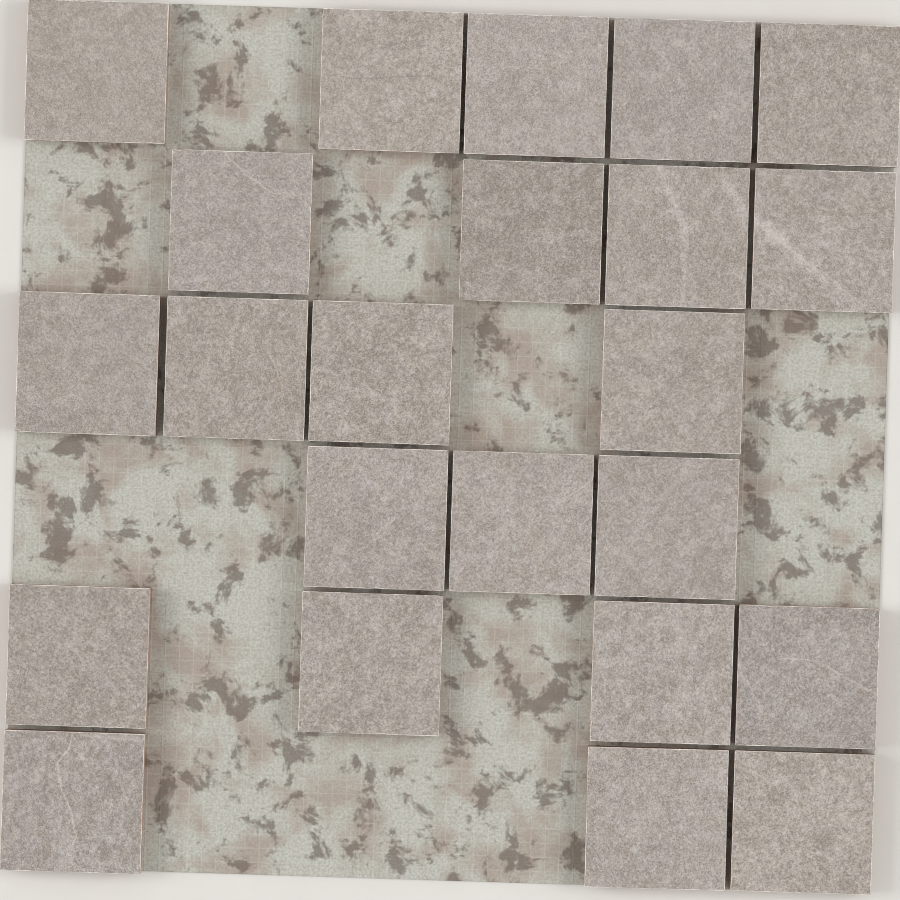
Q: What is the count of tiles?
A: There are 23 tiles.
